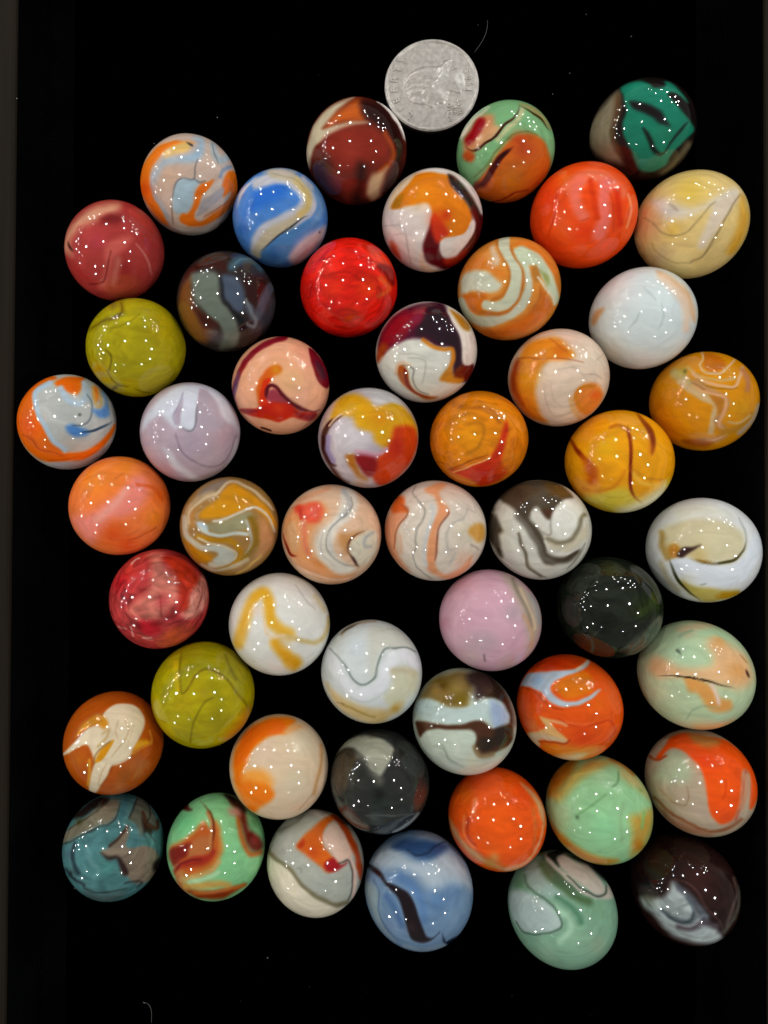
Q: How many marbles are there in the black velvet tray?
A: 50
